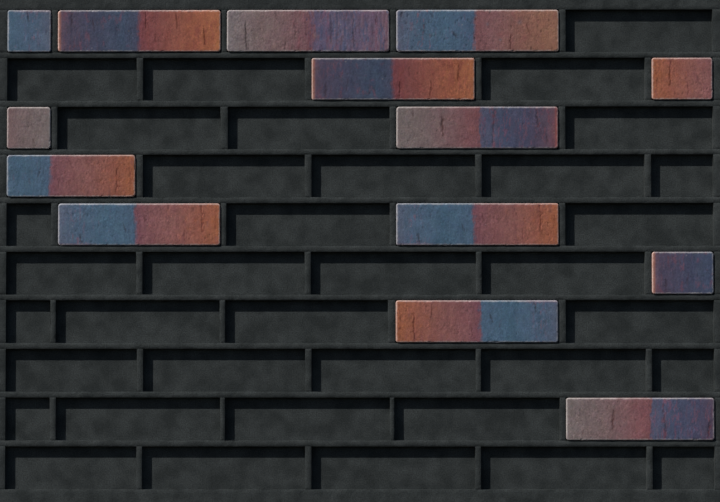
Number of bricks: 14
